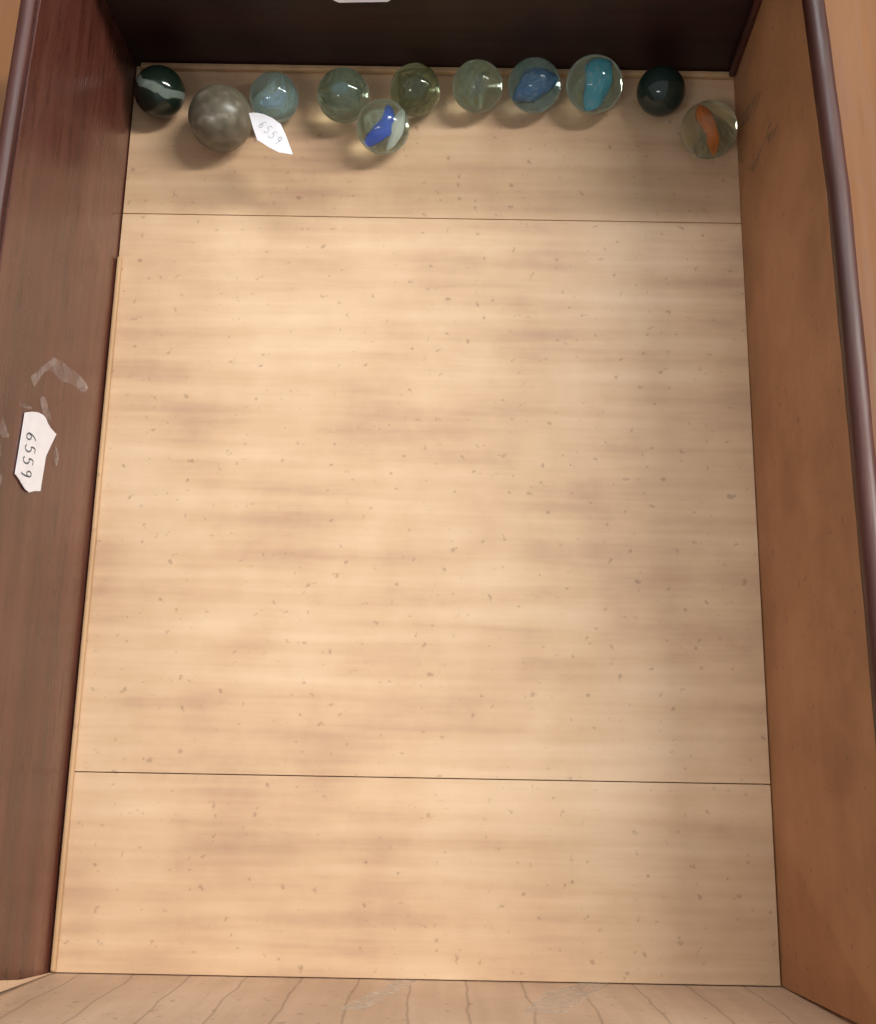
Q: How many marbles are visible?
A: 11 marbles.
